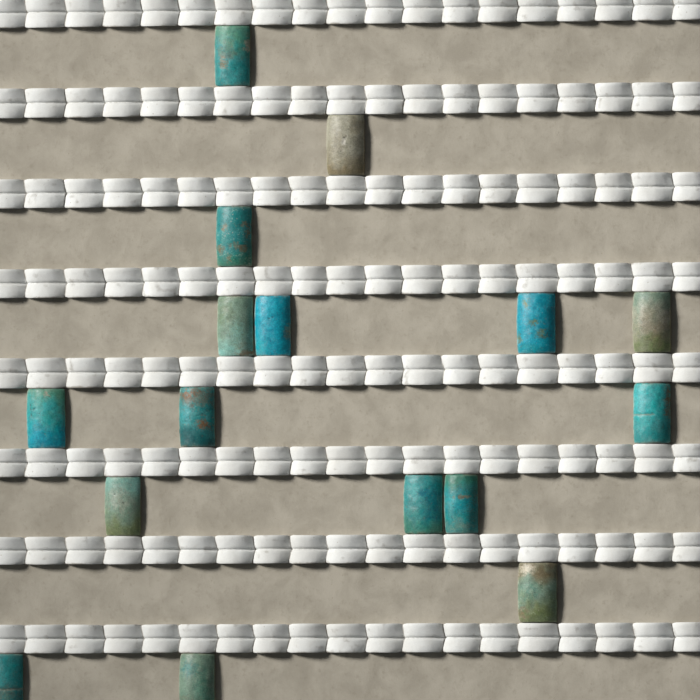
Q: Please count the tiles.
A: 16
